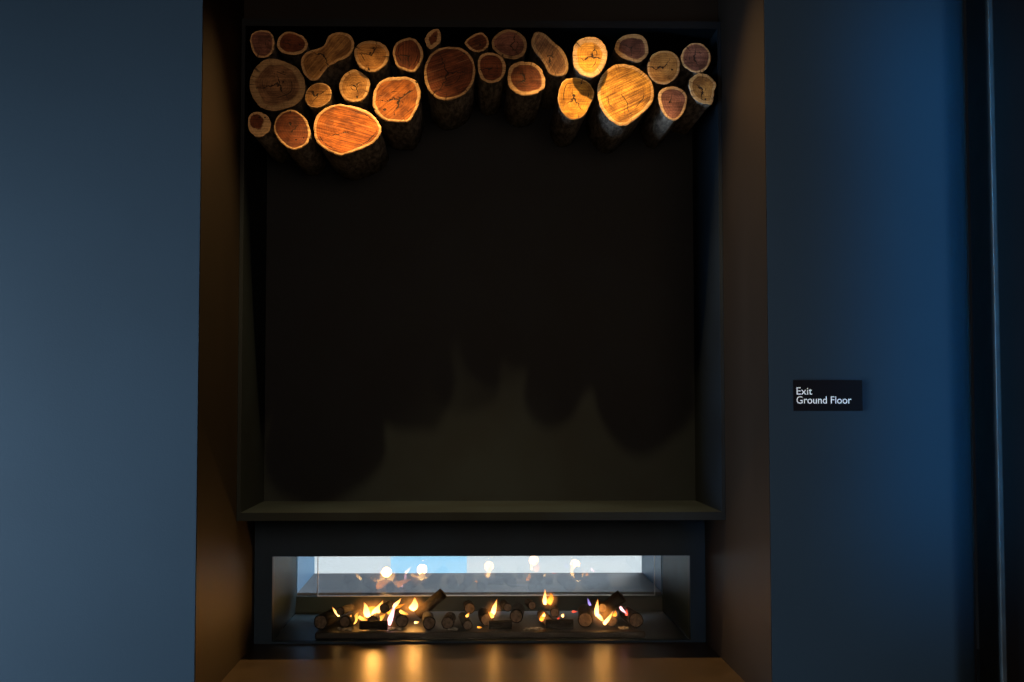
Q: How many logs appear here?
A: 27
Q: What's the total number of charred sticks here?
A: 25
